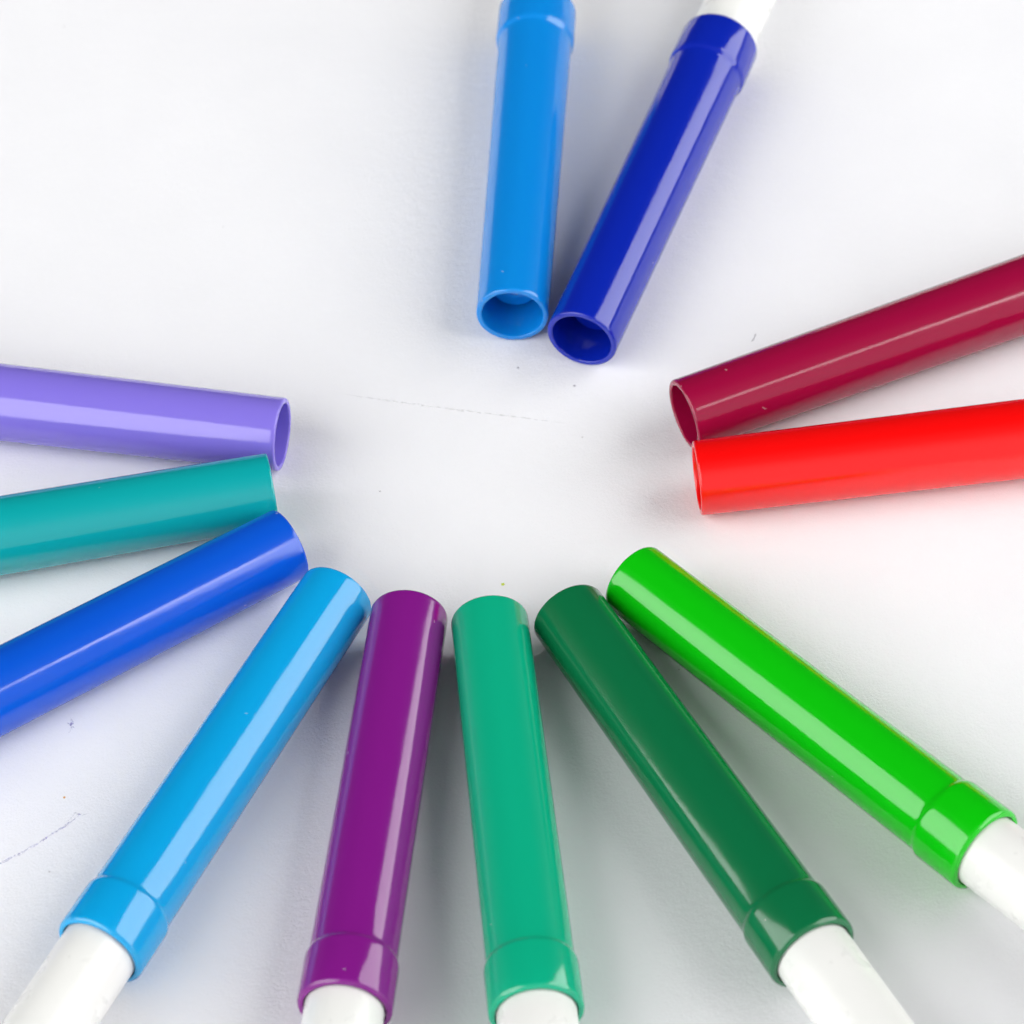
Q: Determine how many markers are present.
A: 12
